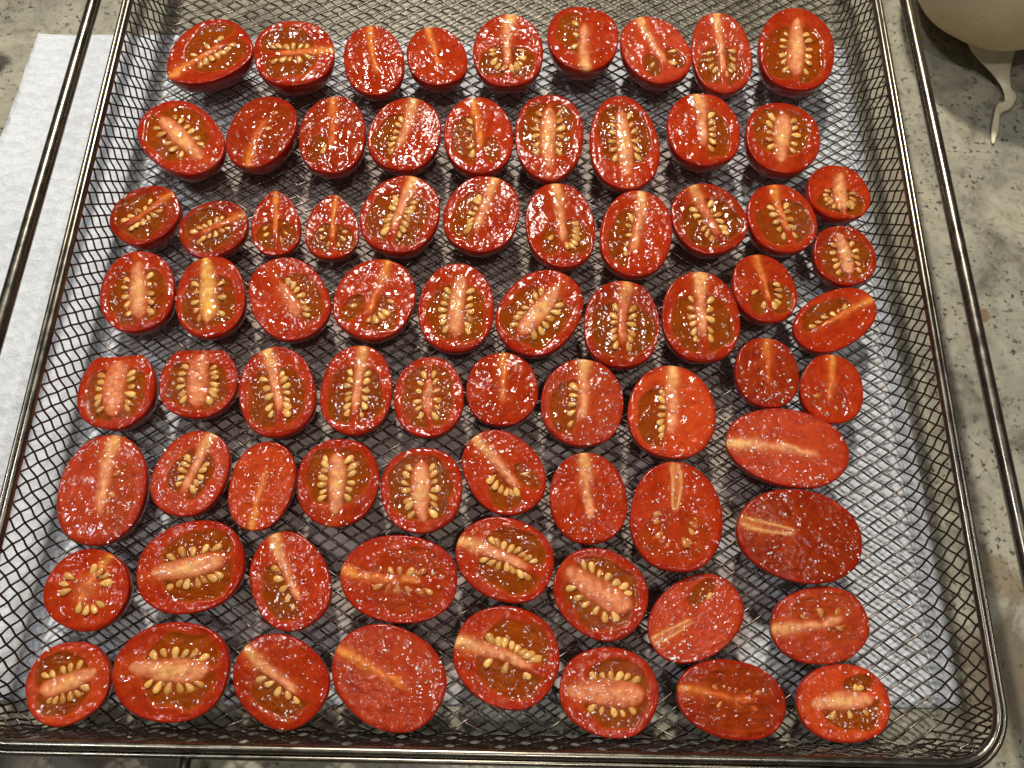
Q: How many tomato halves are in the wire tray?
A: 76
